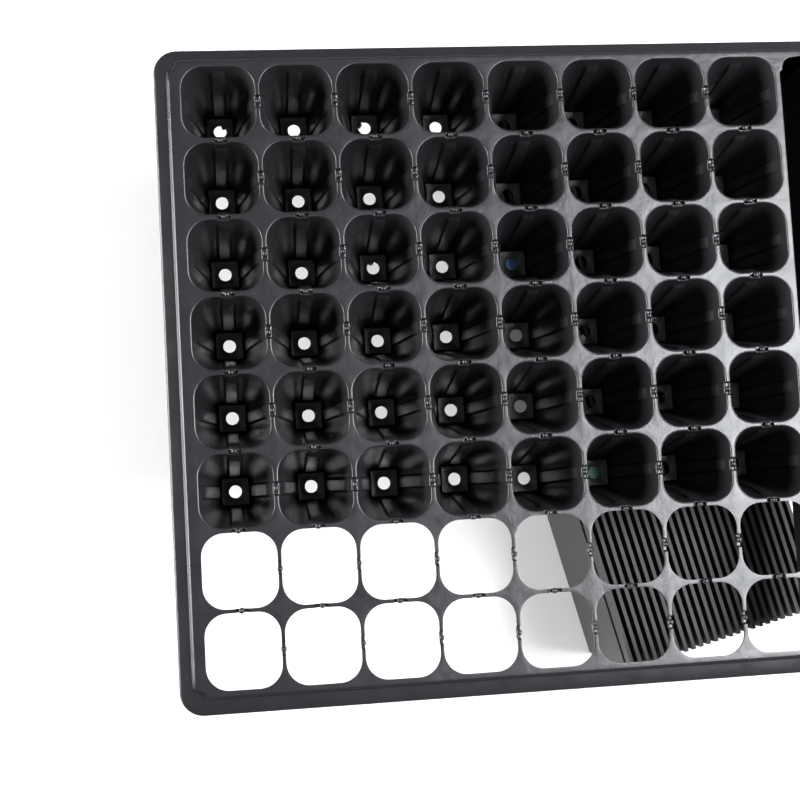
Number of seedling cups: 48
